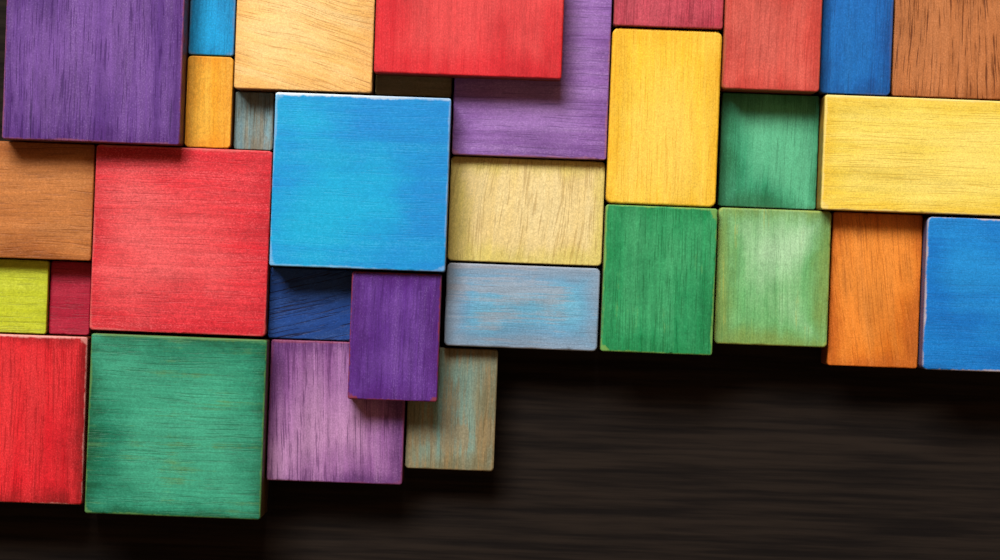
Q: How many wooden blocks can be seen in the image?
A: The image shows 32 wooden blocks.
